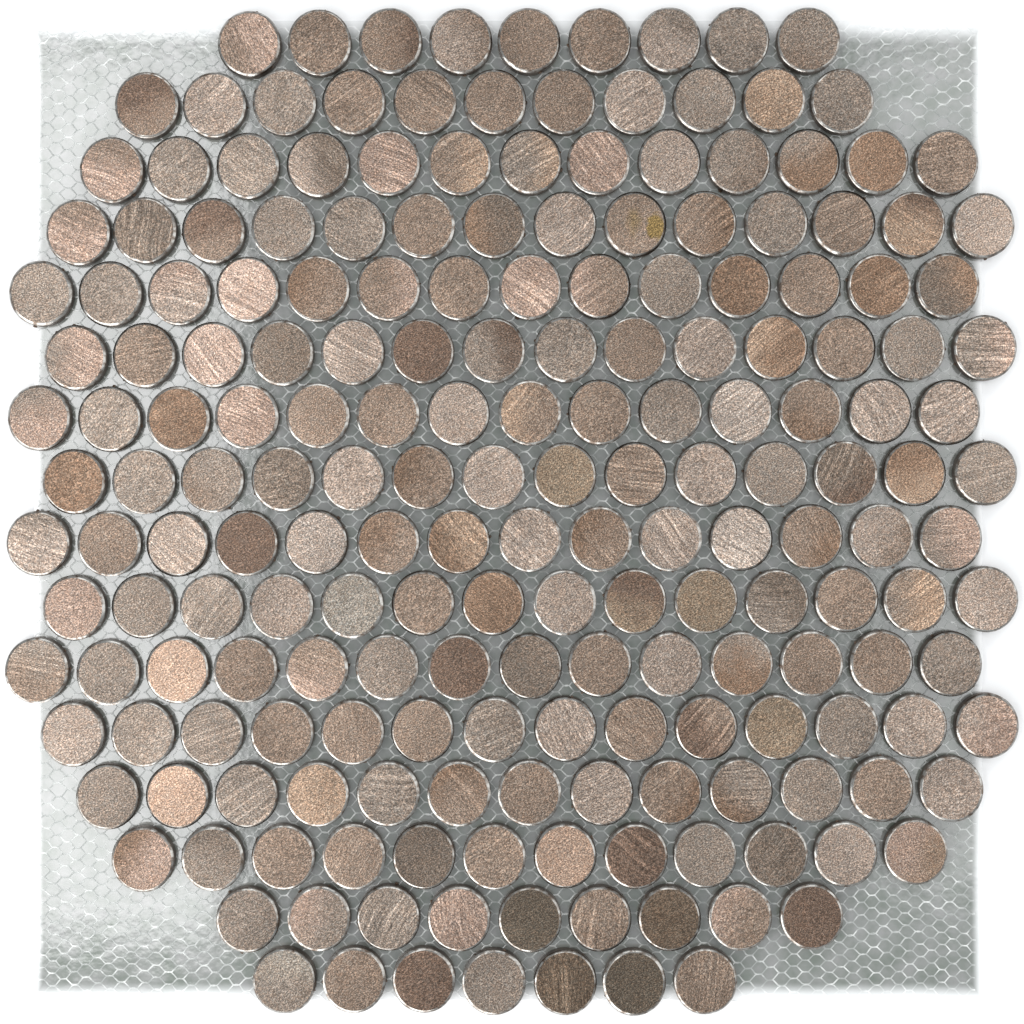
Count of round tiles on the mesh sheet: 200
